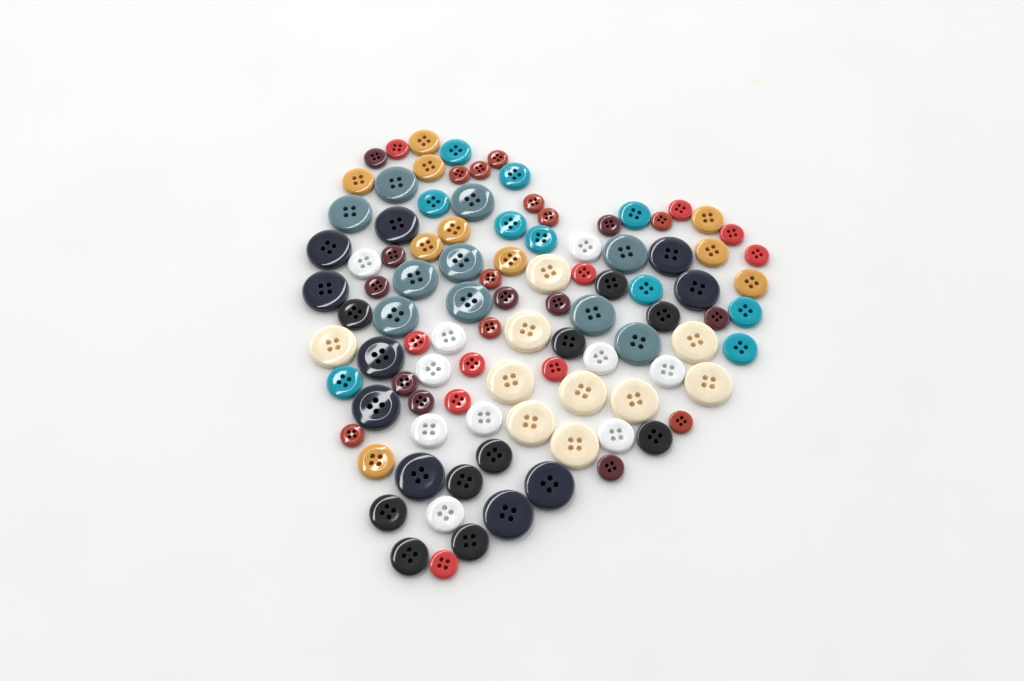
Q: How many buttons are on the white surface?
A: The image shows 100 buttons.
